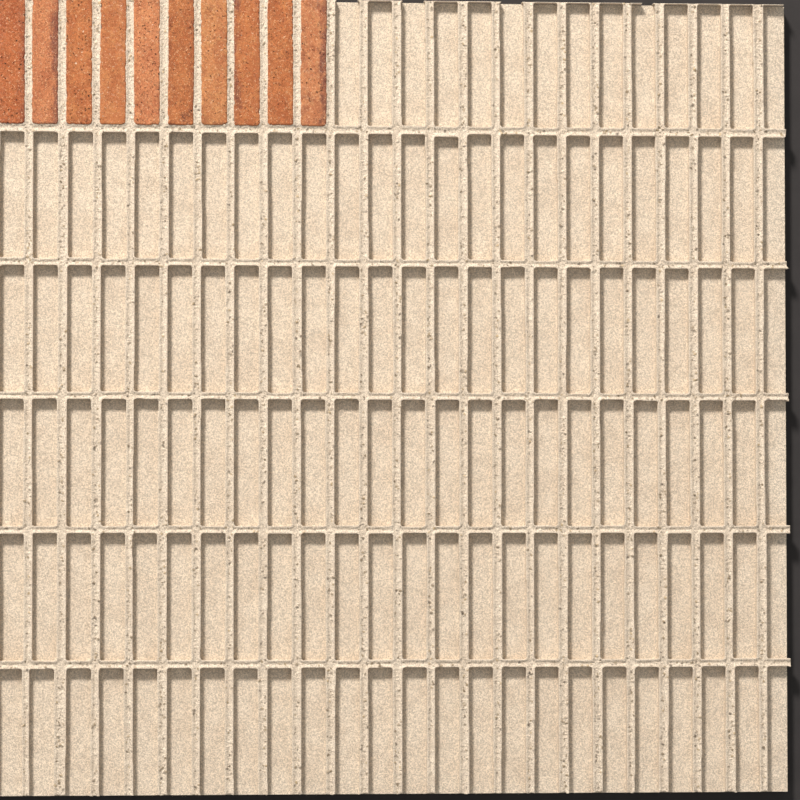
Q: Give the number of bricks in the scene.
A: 10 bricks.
